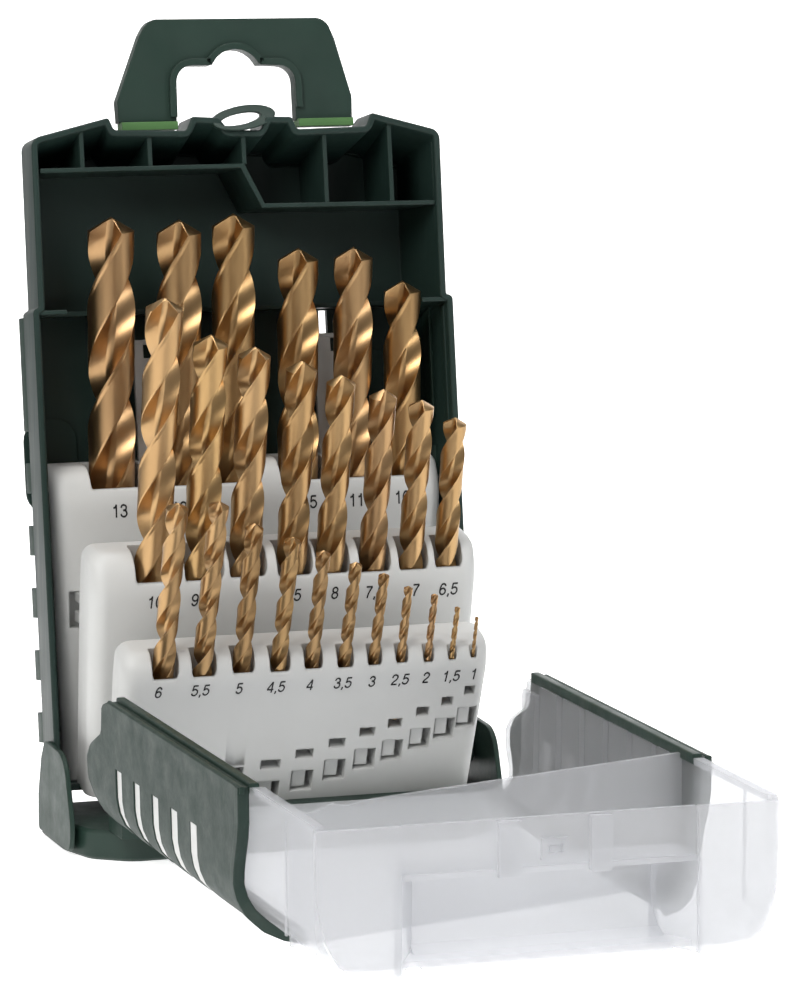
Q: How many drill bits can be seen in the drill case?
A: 25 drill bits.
